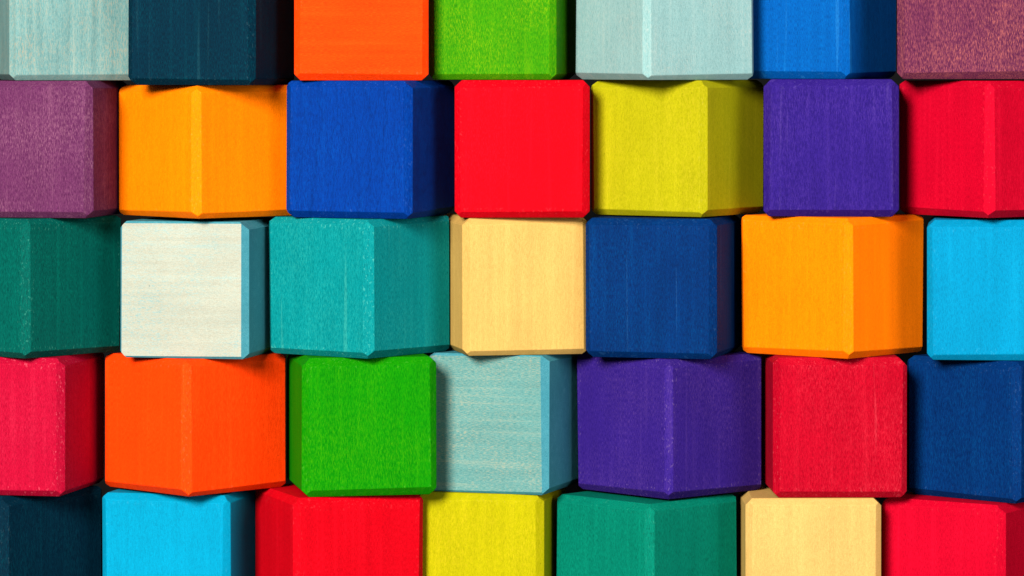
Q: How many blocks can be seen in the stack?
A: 35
